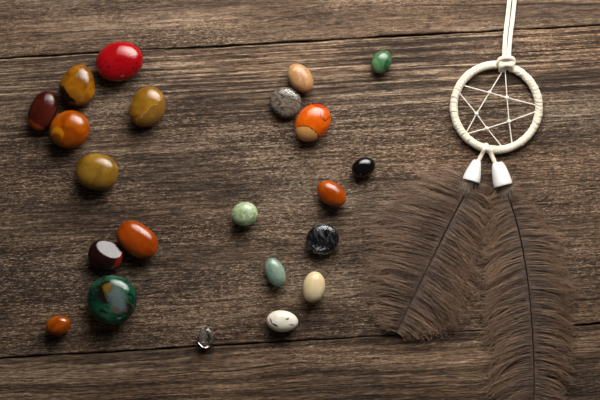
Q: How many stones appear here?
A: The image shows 22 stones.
